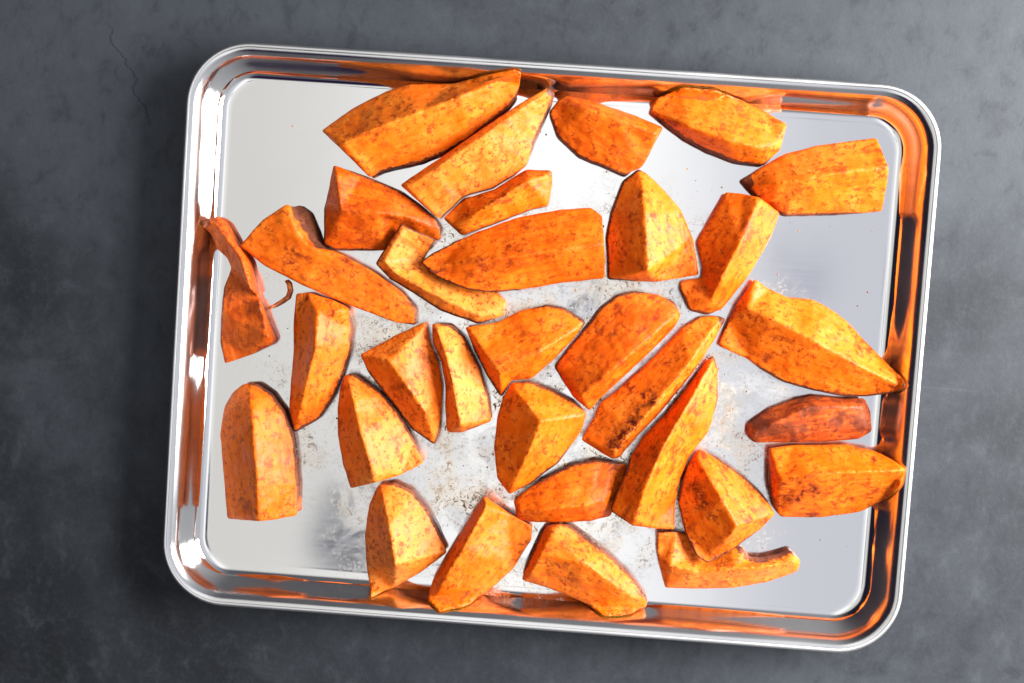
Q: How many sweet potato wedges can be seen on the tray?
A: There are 32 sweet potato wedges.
